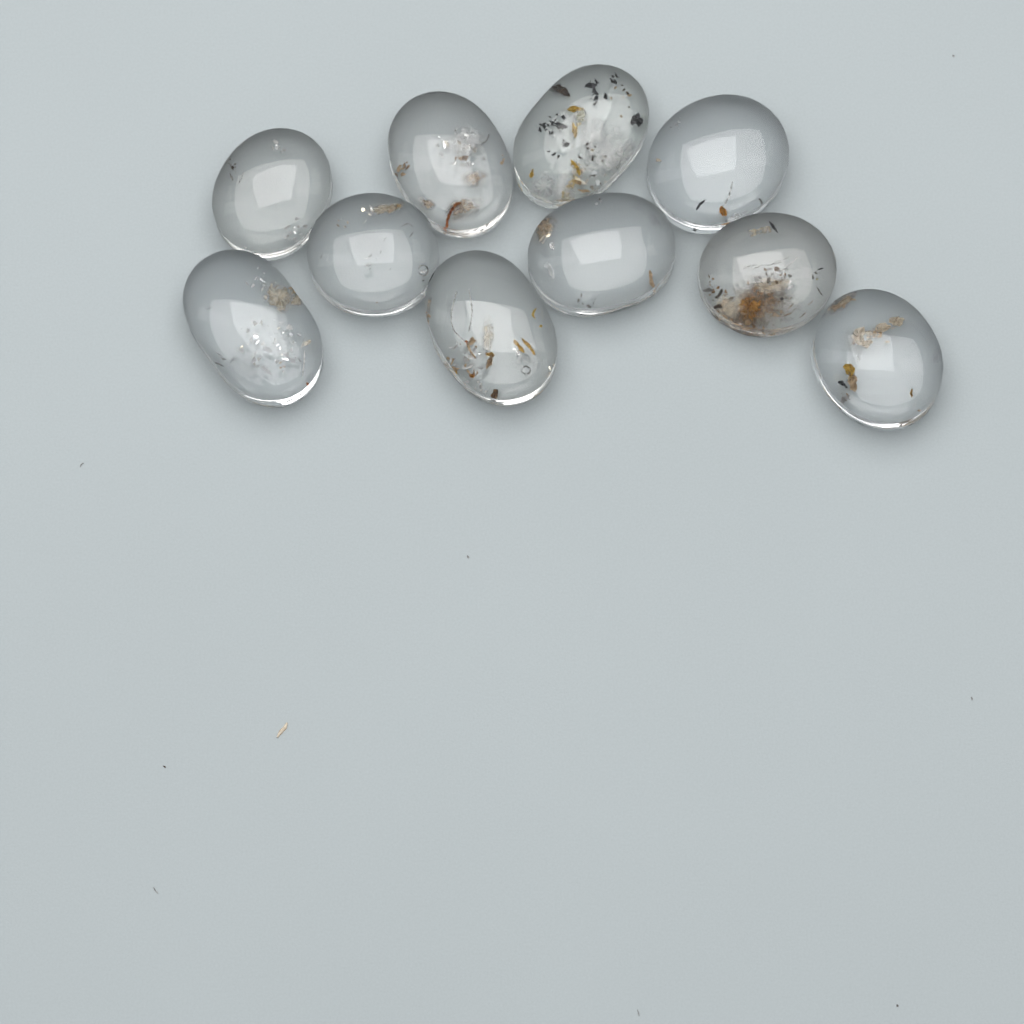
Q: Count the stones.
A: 10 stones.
